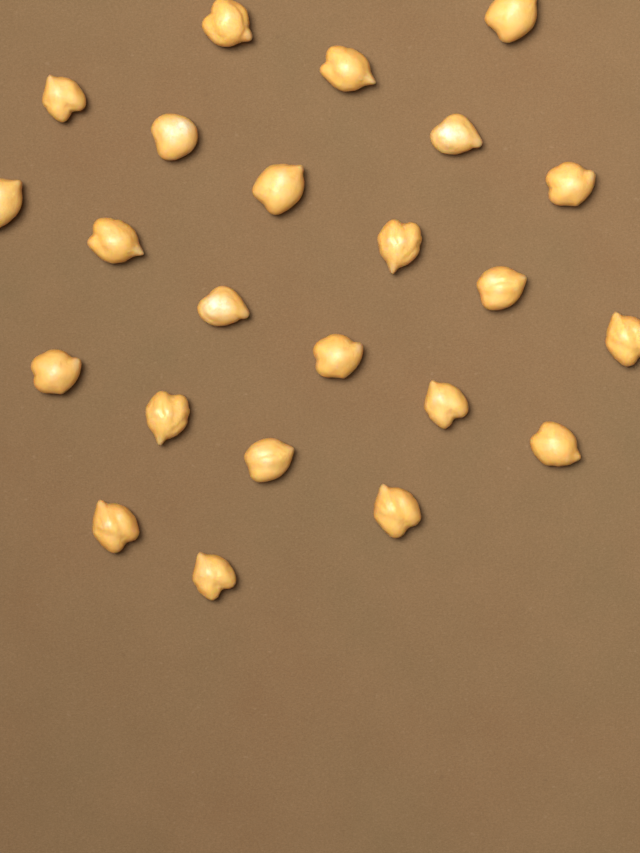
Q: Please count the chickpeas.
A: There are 23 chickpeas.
